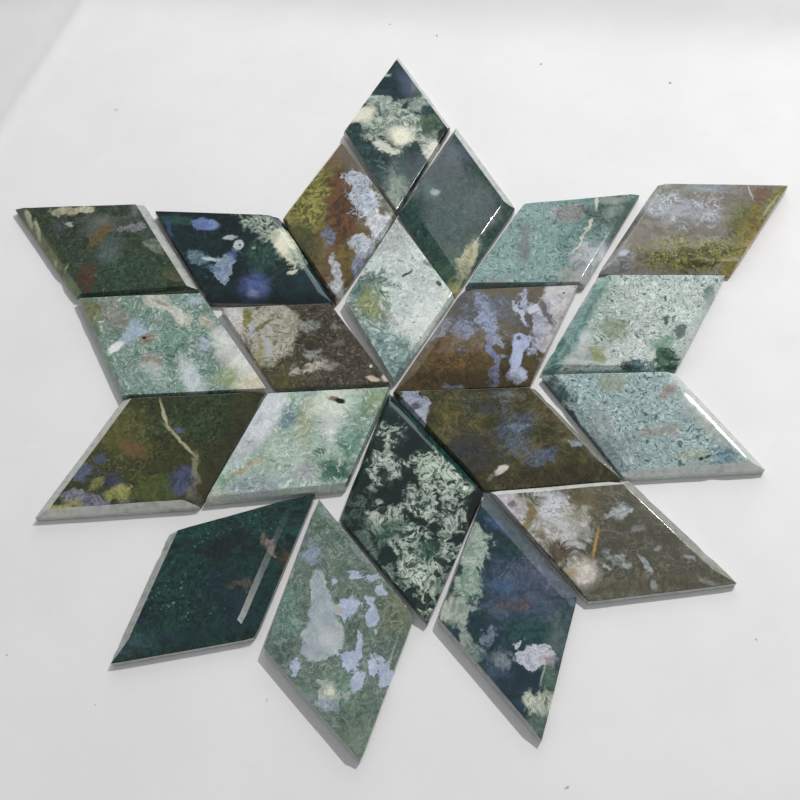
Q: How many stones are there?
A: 21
